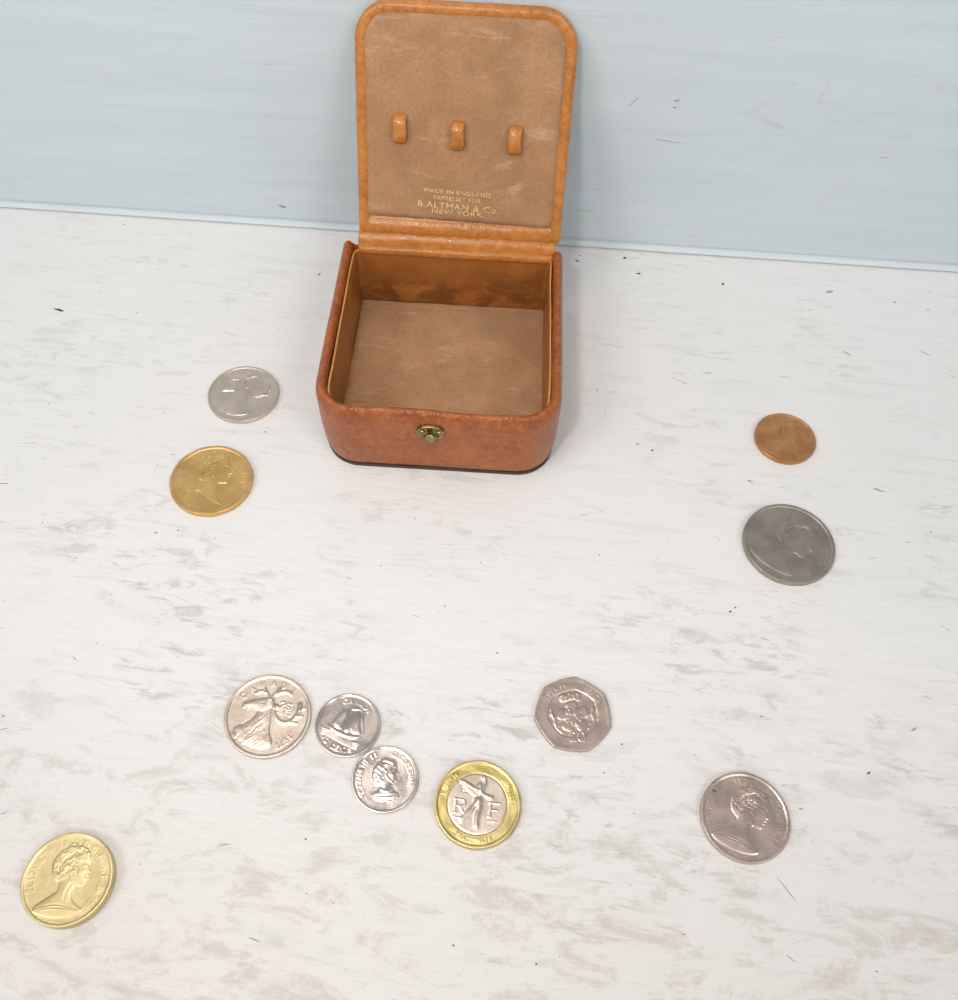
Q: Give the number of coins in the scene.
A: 11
